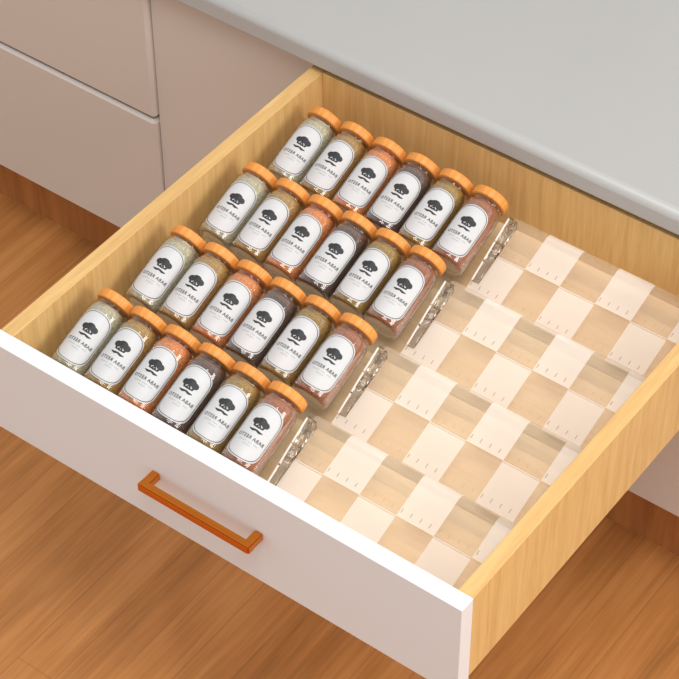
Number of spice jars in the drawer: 24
